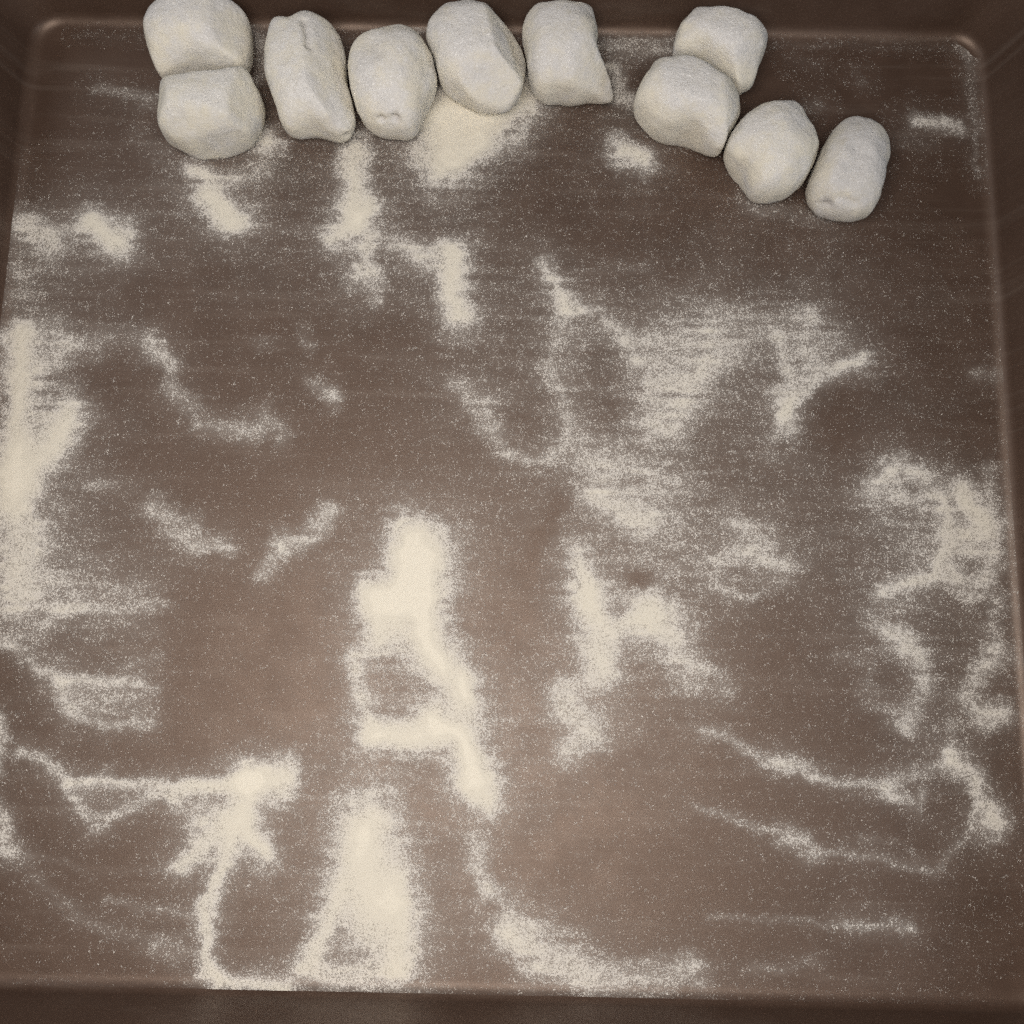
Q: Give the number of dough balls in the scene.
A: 10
